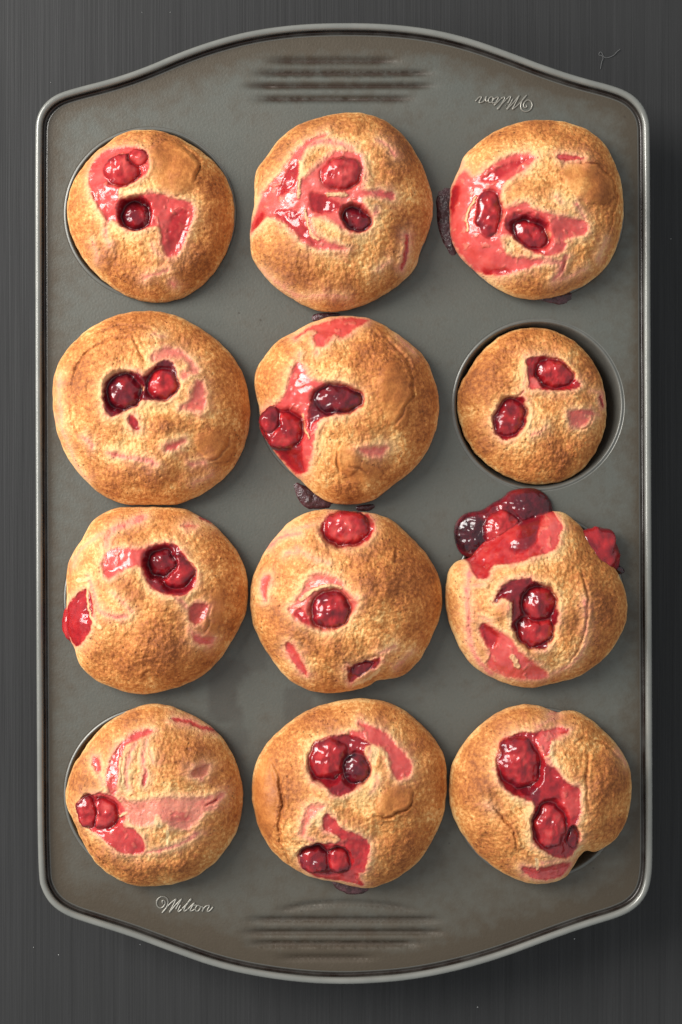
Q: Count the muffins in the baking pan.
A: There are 12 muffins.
